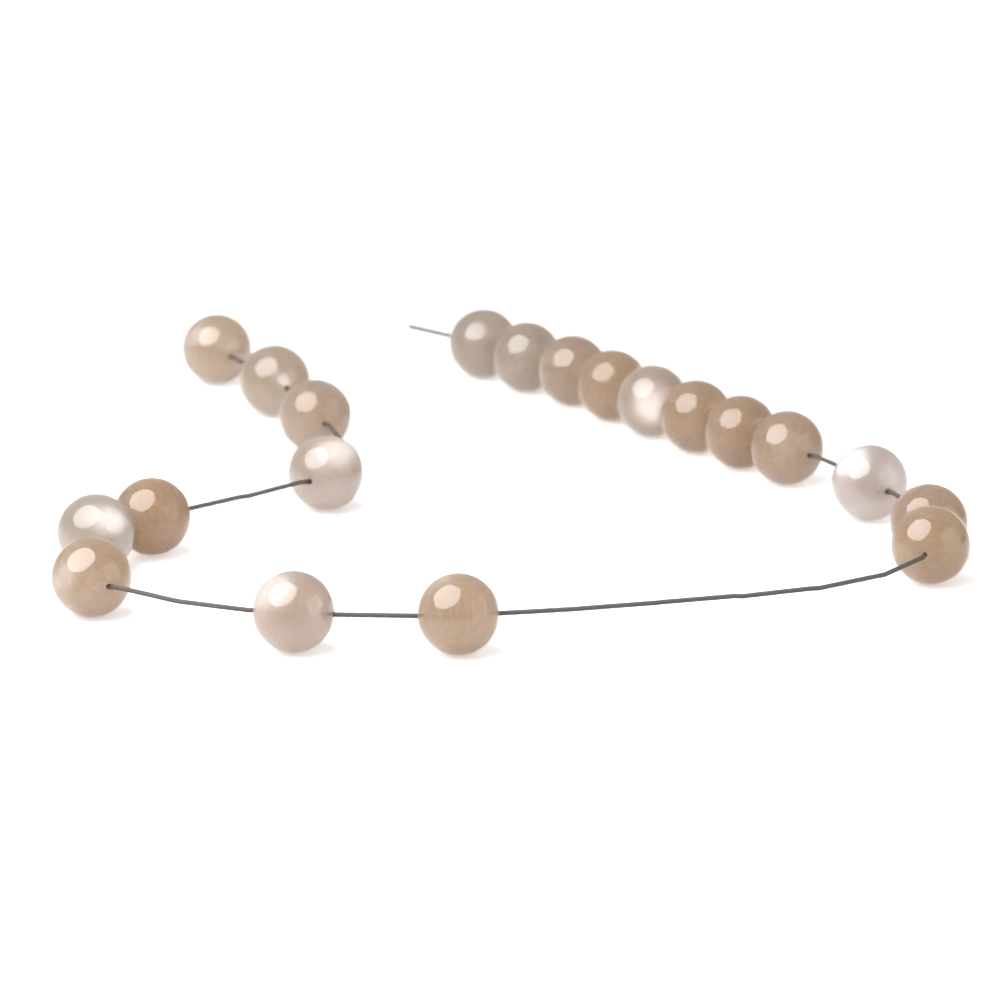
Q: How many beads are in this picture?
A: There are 20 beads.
